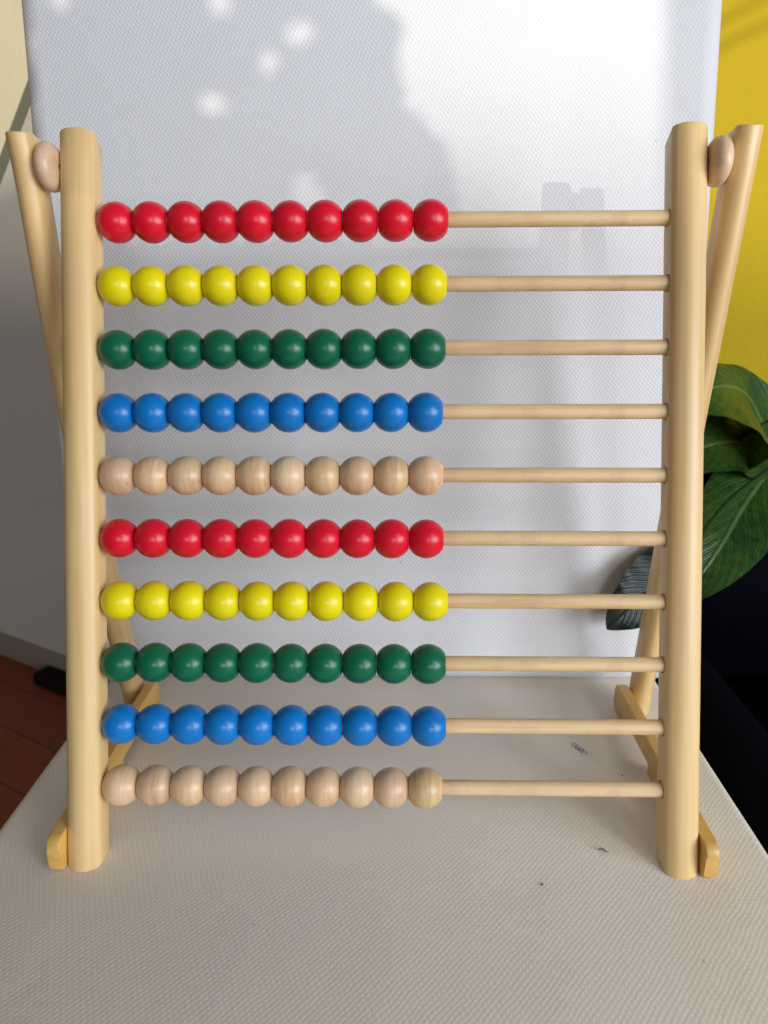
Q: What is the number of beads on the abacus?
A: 100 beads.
